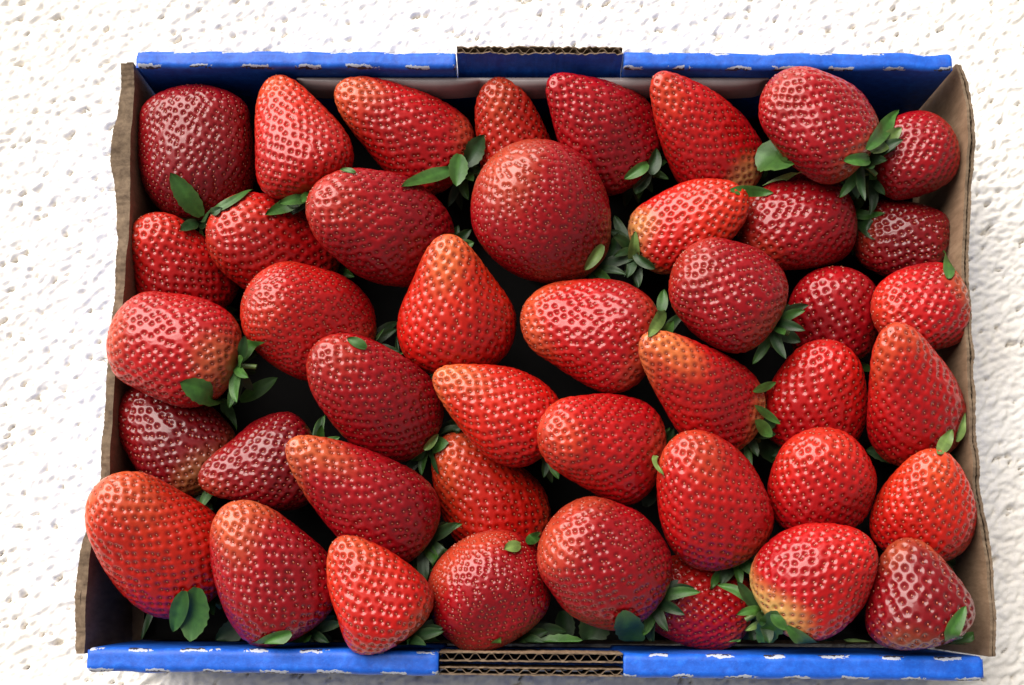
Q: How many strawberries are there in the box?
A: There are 43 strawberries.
